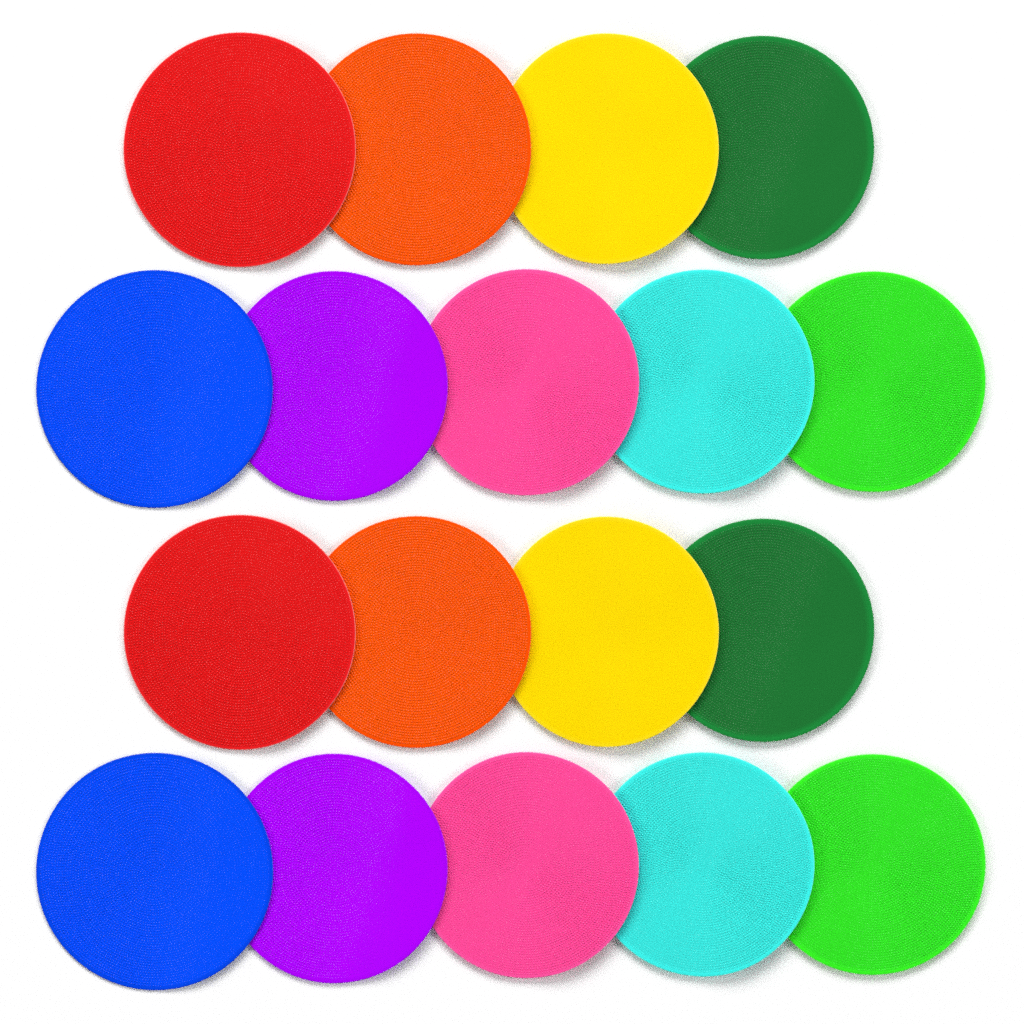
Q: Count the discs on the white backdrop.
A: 18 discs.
